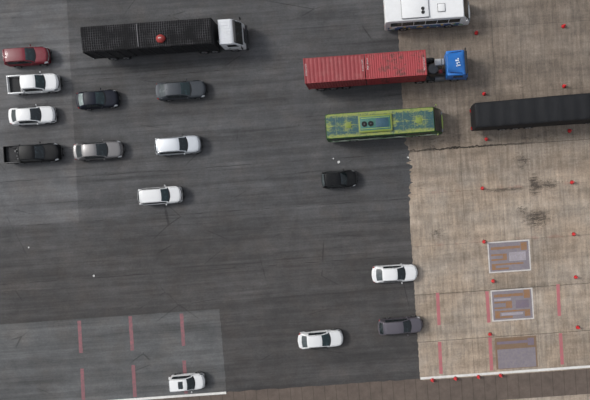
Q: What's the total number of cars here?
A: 14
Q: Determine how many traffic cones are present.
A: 18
